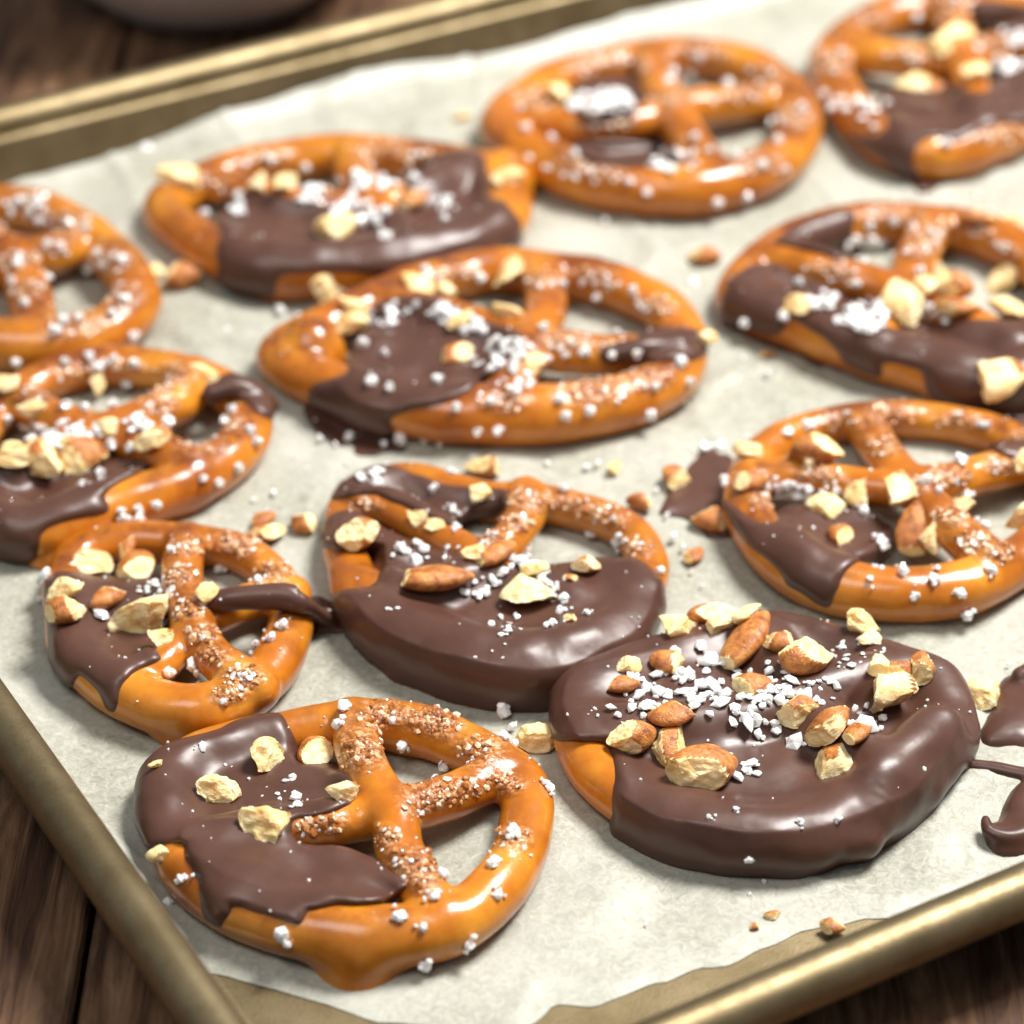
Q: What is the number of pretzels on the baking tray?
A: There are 12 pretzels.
